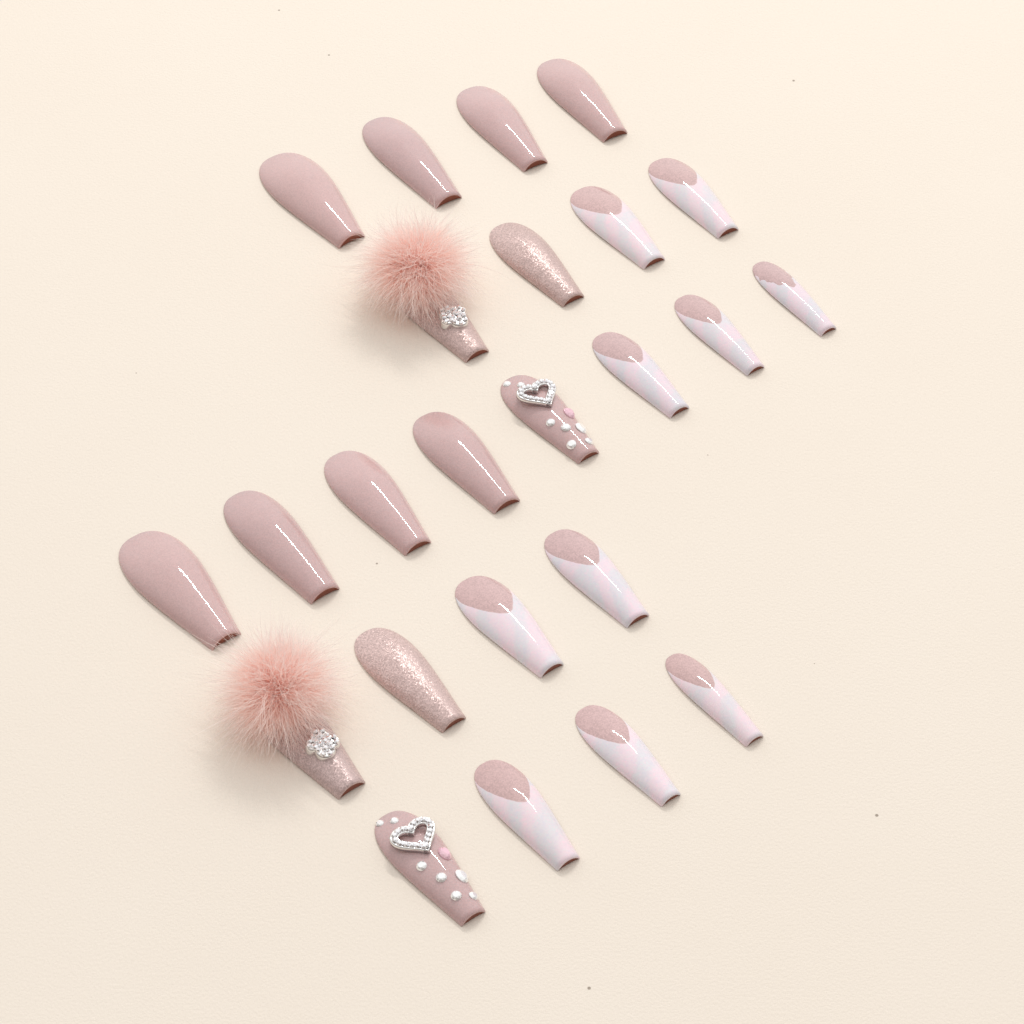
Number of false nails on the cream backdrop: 24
